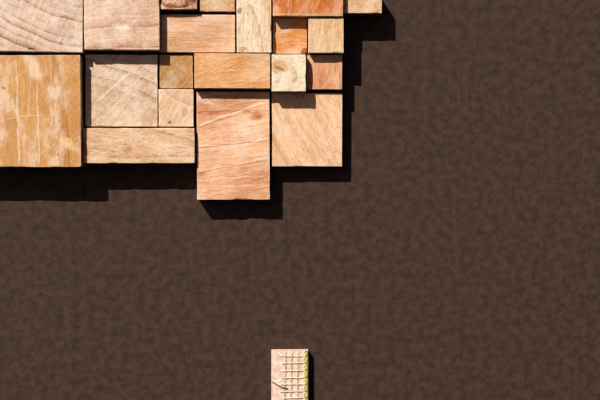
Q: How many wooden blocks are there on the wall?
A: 20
